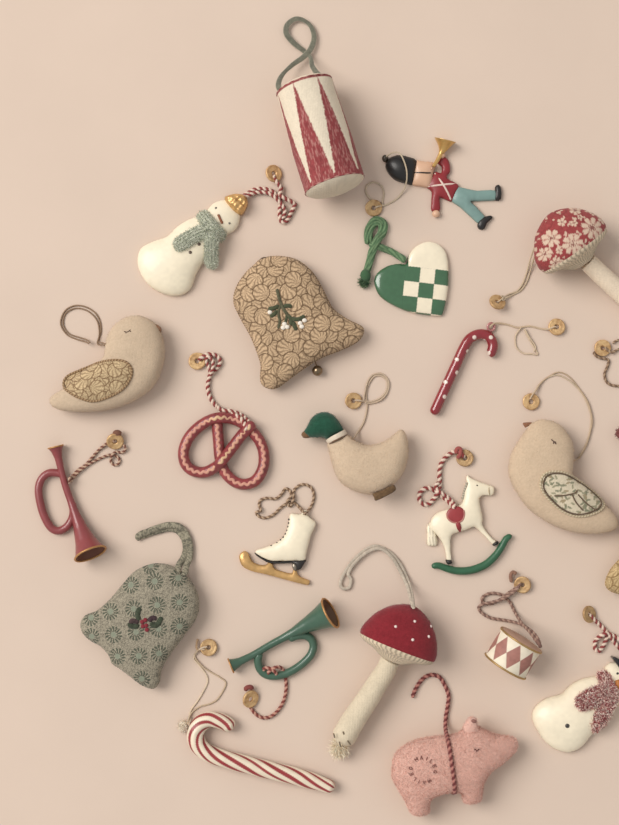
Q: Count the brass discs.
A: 14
